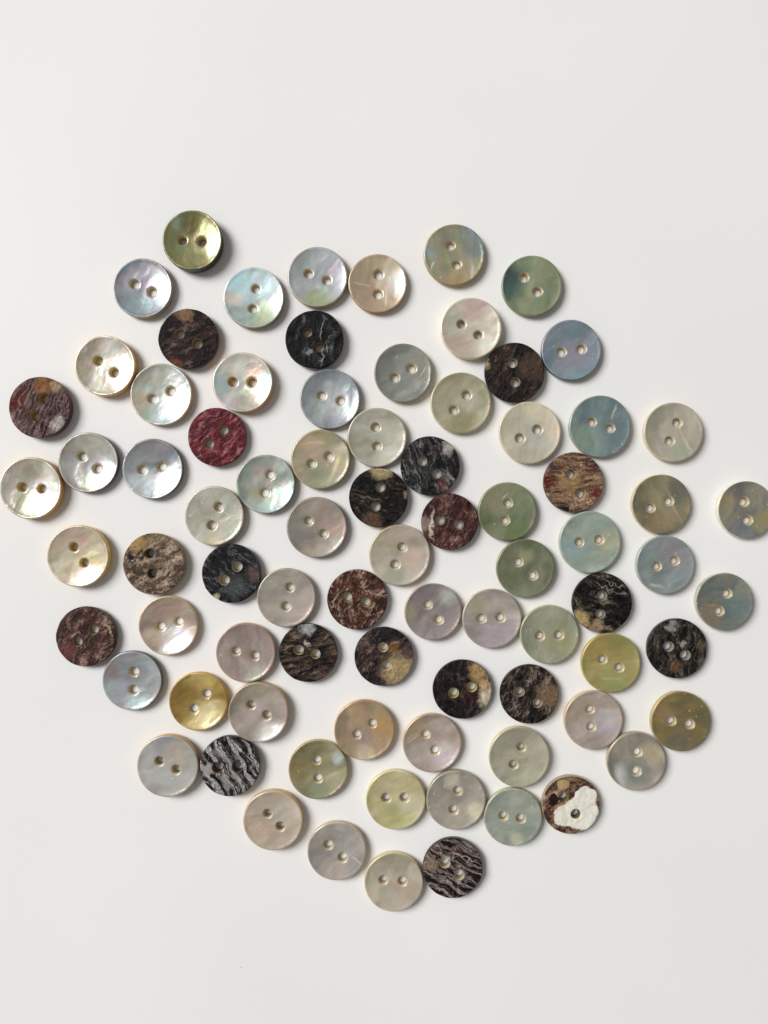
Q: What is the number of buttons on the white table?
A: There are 81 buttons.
